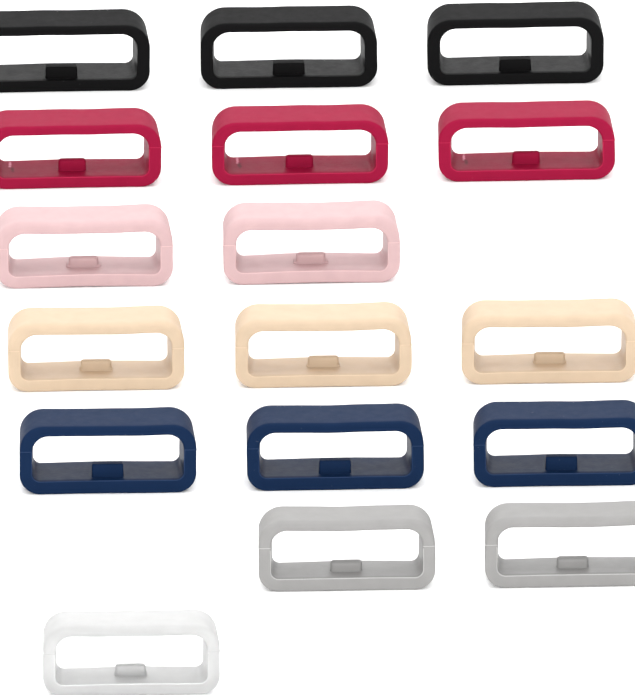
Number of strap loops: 17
